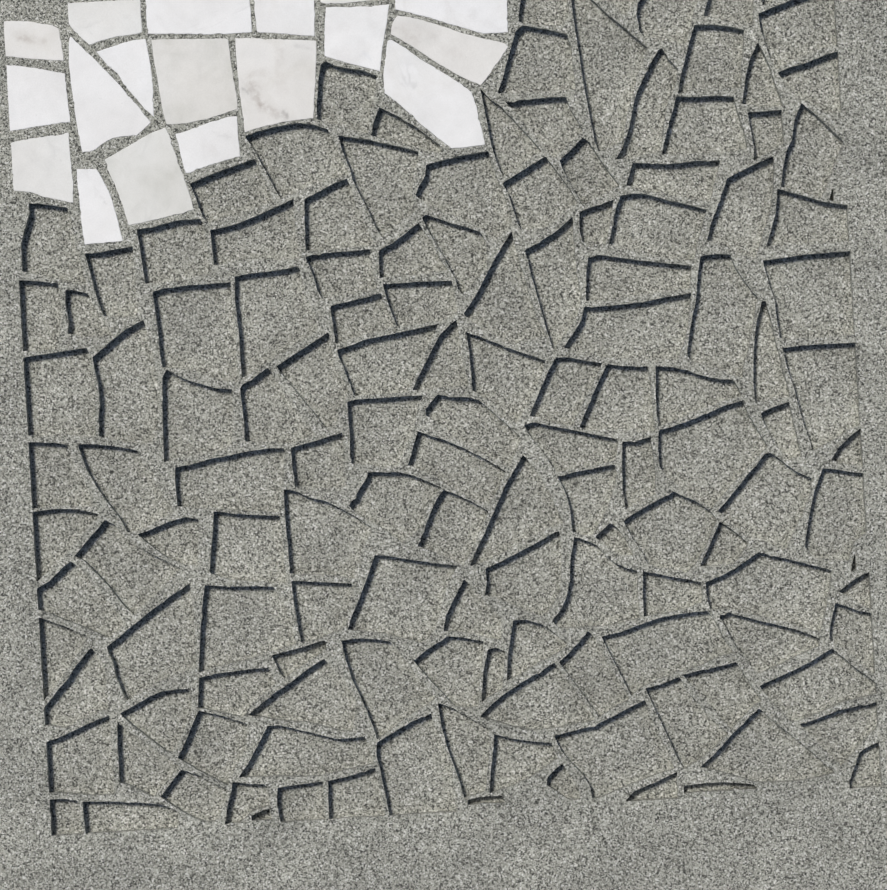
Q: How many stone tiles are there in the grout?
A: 18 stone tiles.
